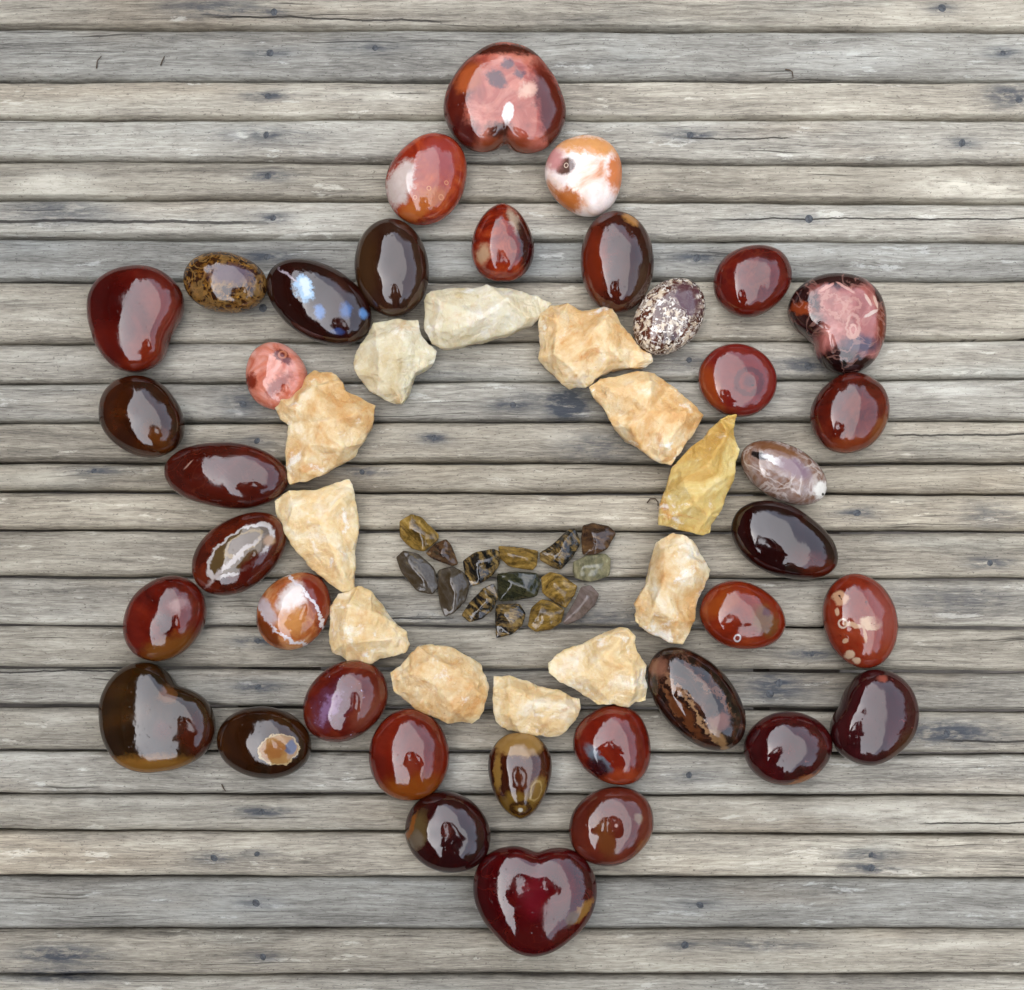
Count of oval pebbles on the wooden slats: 30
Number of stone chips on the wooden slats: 15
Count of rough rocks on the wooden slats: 12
